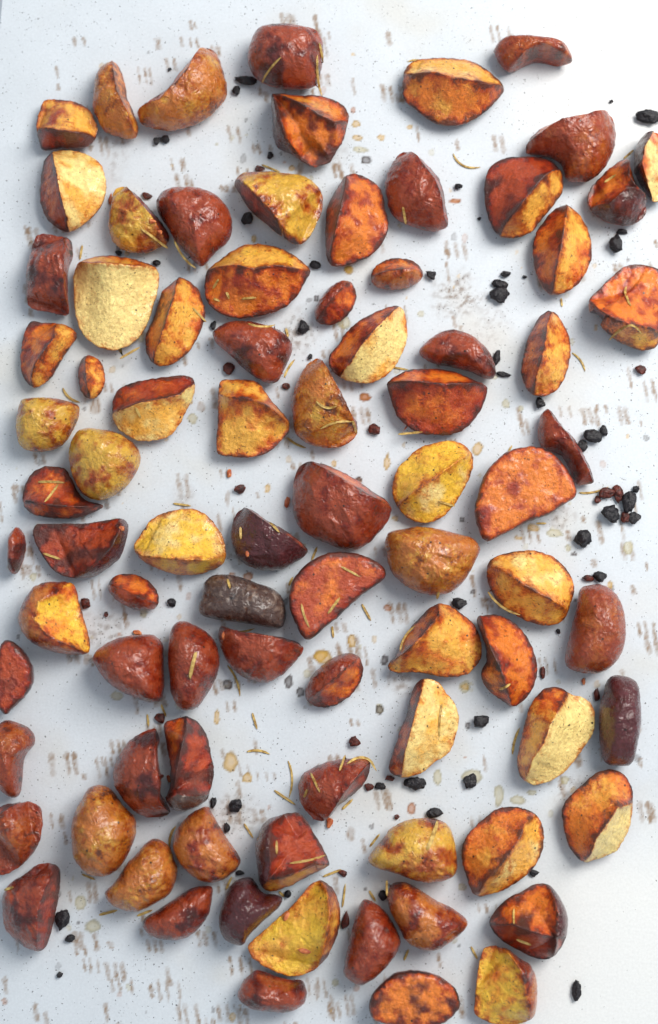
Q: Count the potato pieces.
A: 85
